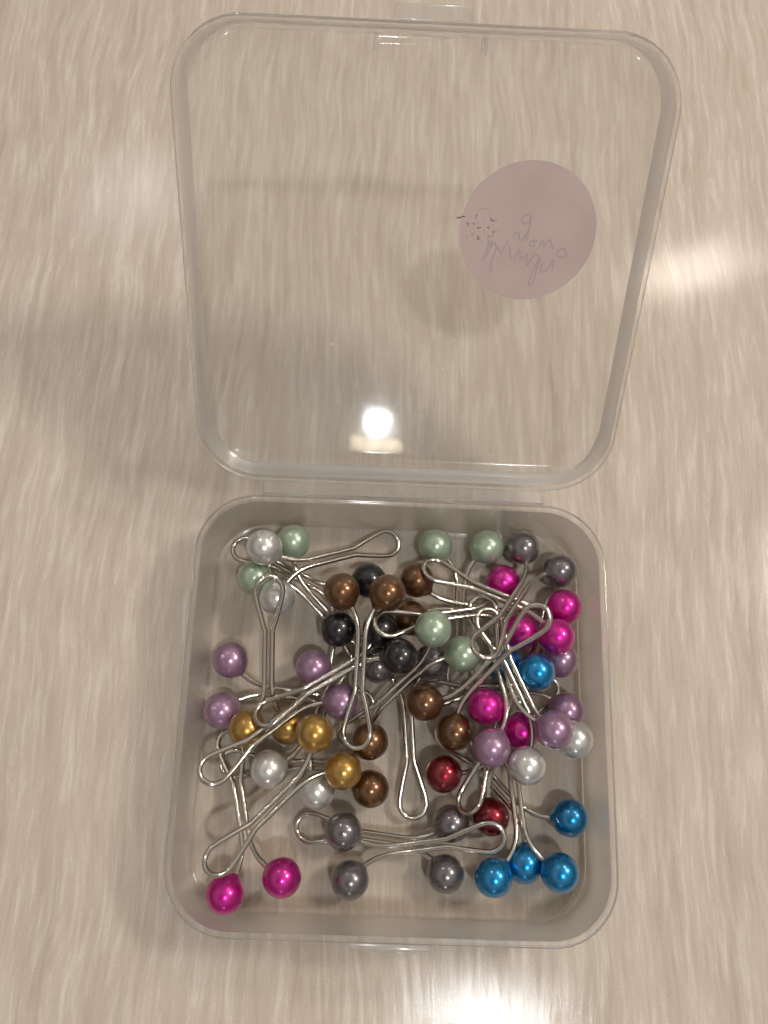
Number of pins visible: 30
